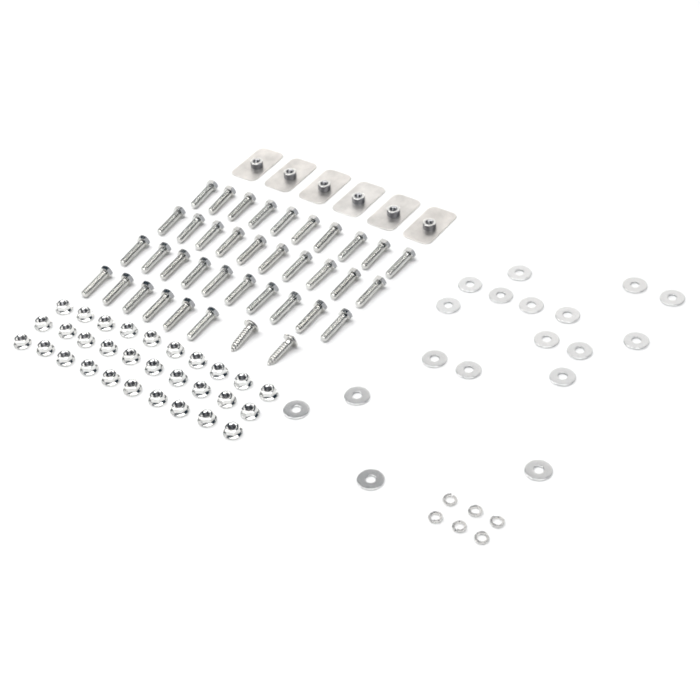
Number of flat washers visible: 18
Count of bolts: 36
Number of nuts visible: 30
